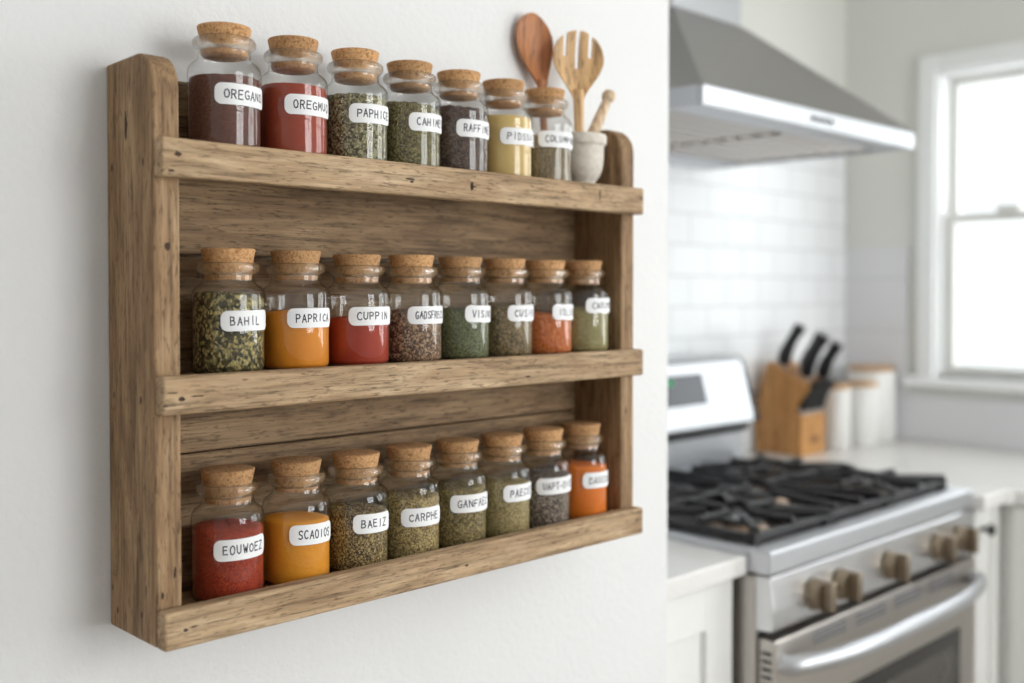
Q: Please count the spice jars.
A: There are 23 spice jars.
